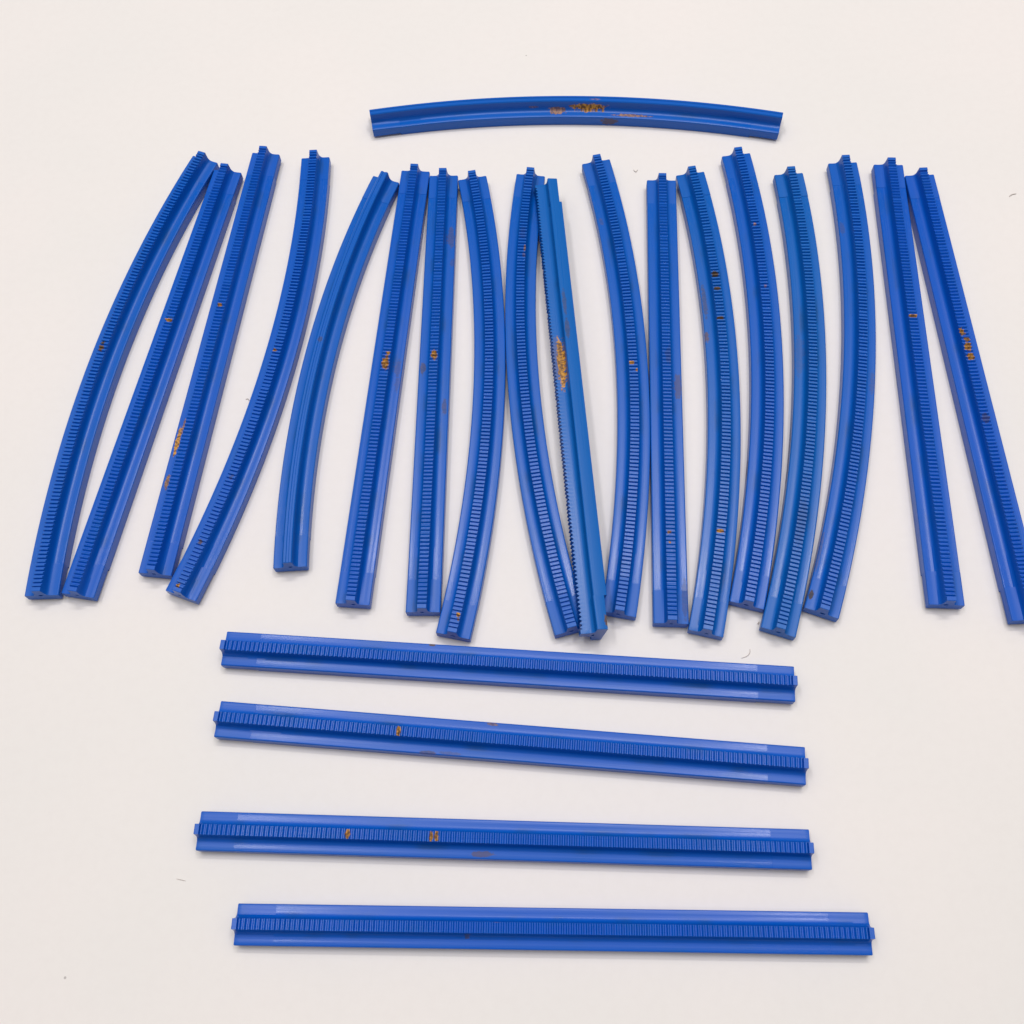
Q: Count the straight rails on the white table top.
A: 12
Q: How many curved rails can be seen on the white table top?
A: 11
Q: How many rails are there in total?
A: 23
